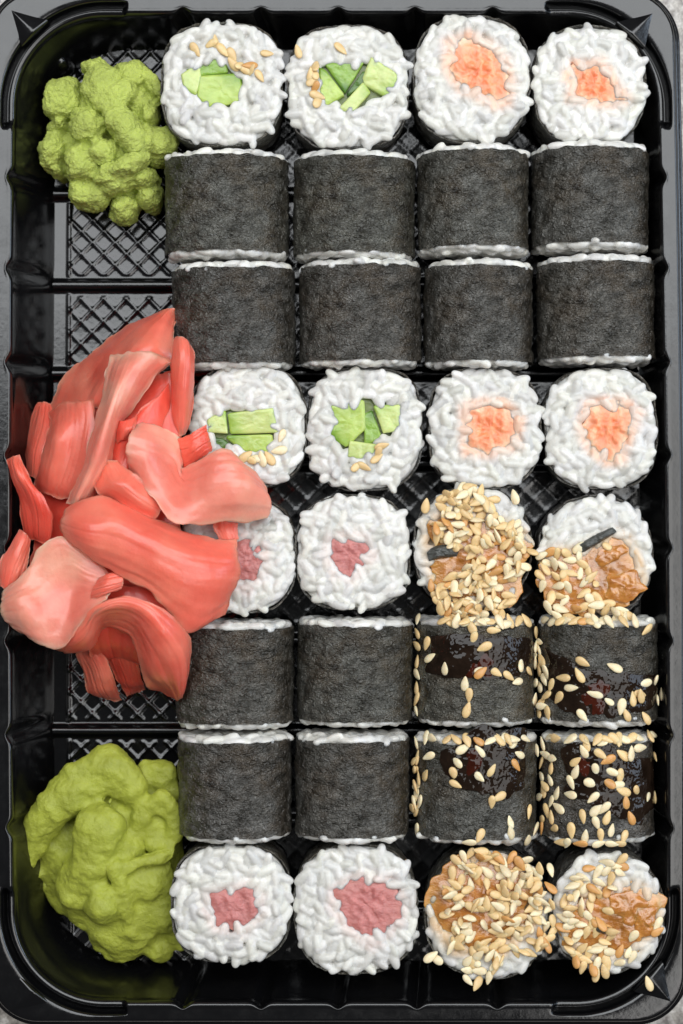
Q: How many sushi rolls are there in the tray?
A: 32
